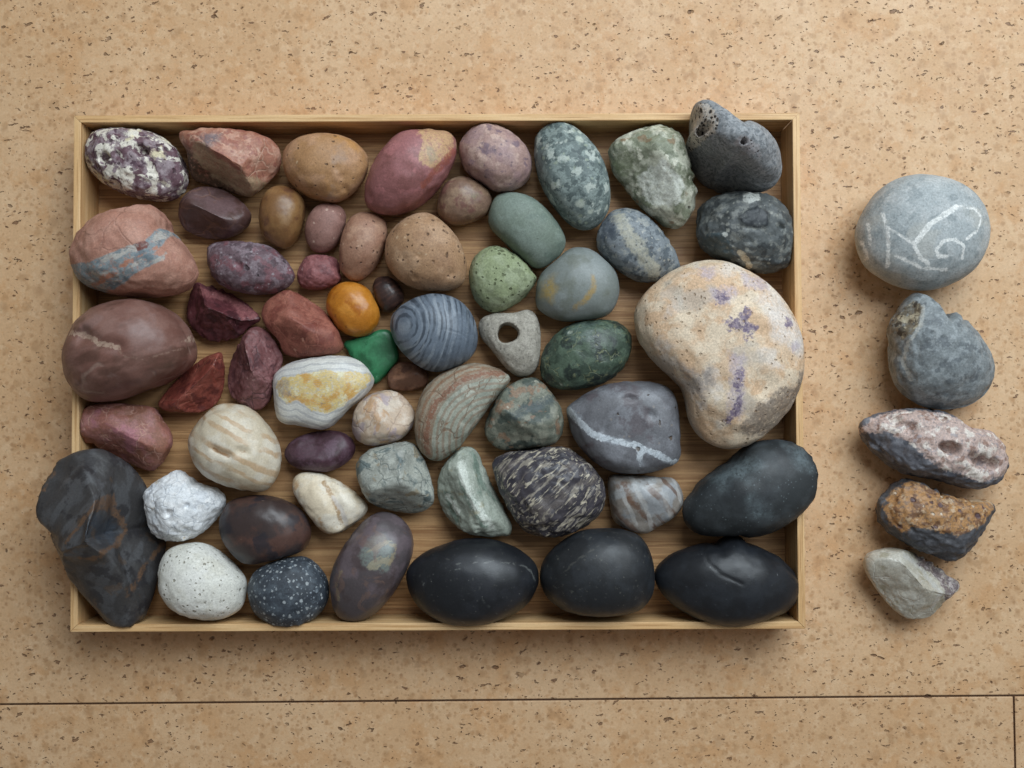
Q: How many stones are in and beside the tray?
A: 63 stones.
